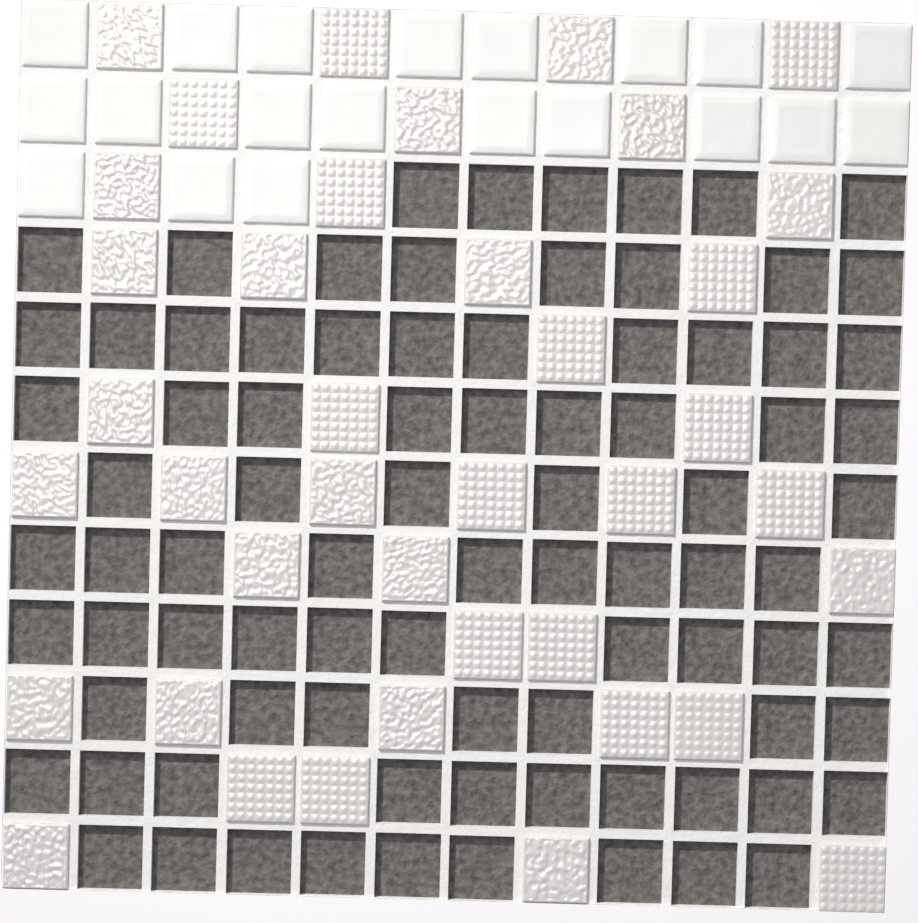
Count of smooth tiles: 20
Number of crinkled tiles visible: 21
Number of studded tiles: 18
